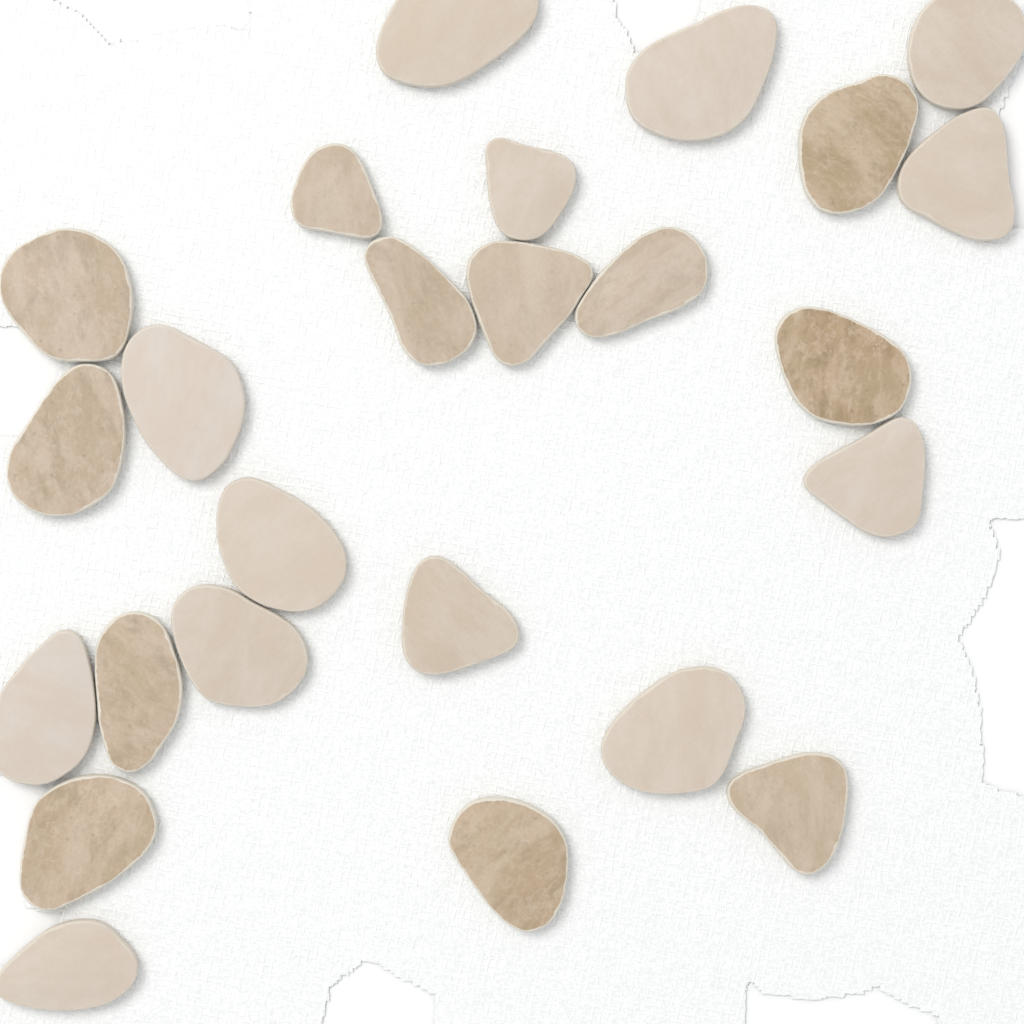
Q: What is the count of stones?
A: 25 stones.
